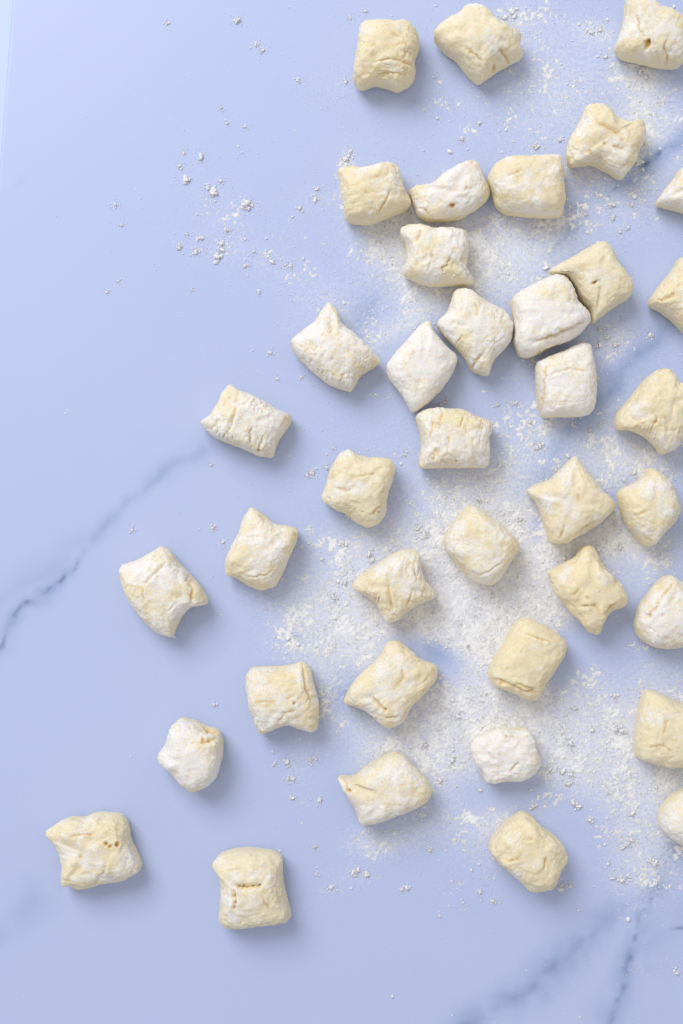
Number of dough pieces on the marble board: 39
